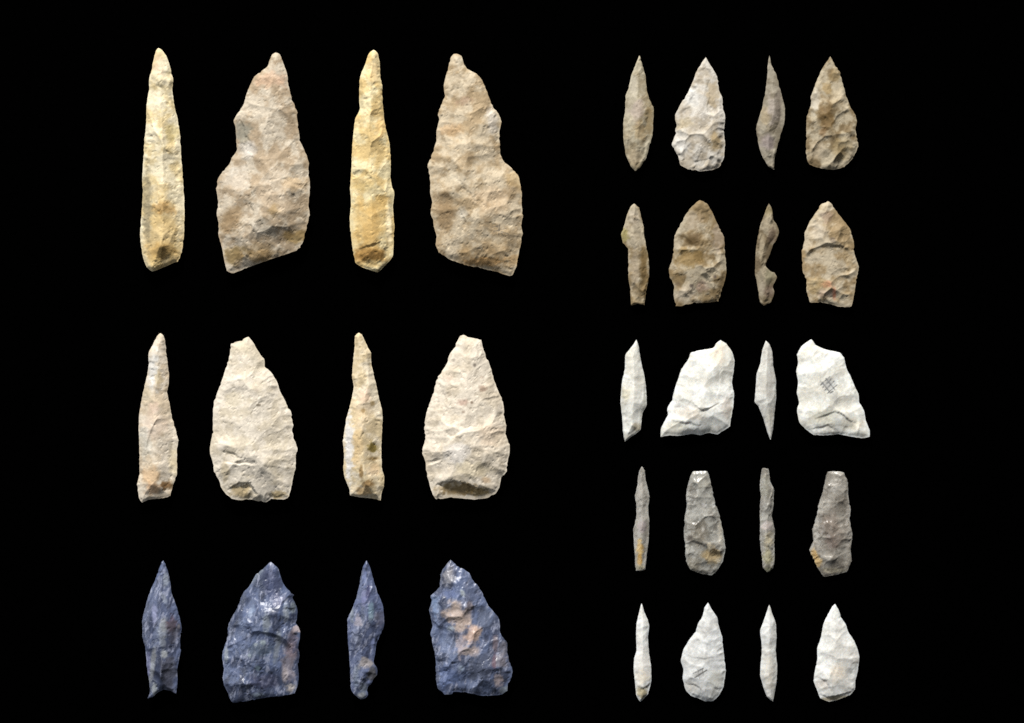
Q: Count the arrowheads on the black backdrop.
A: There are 32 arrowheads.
